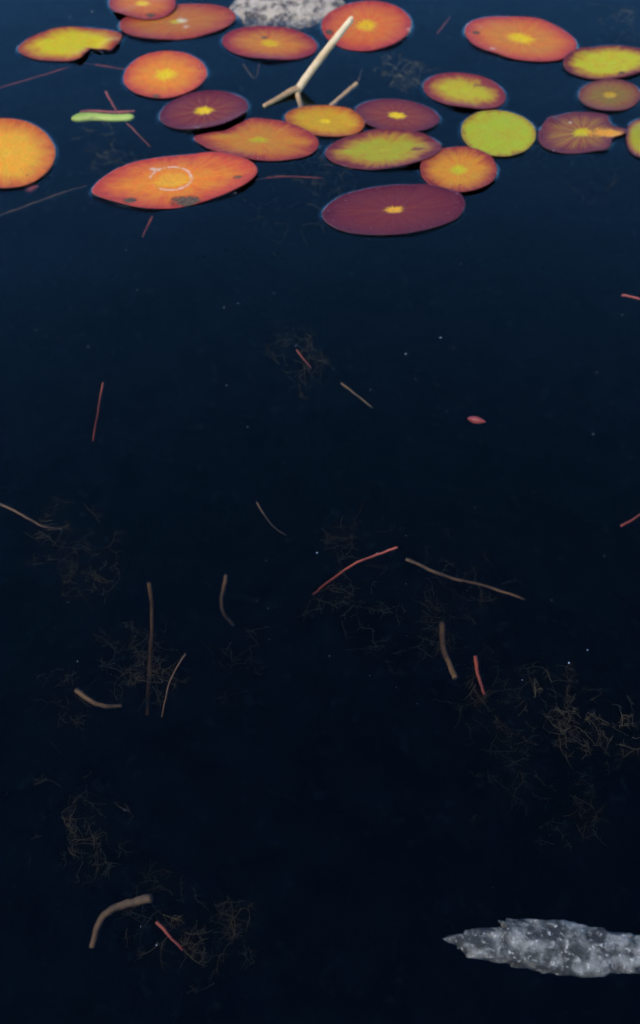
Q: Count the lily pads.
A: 22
